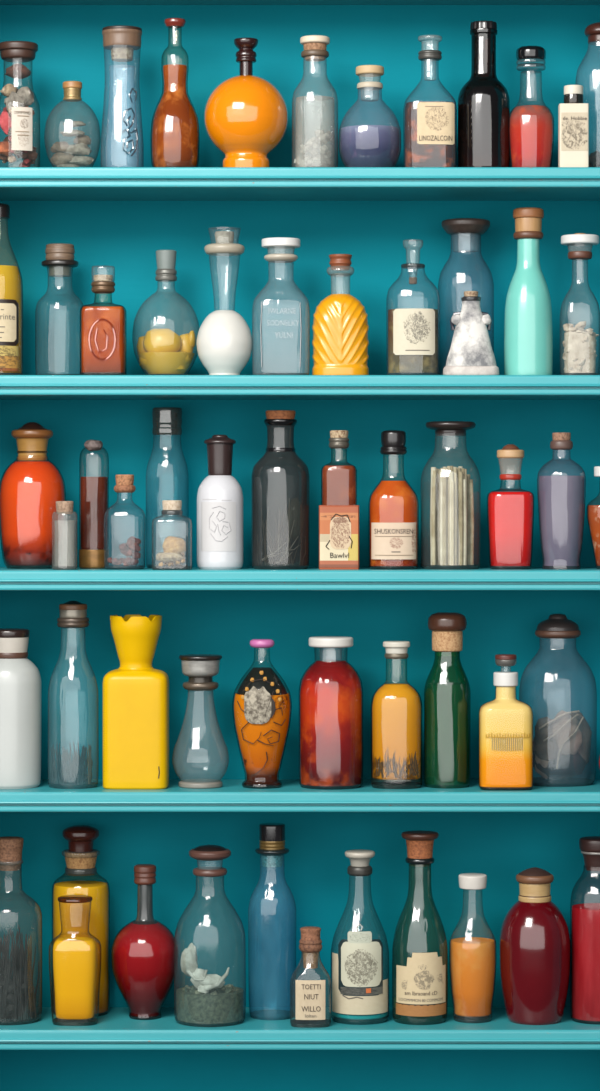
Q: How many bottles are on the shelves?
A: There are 60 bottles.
